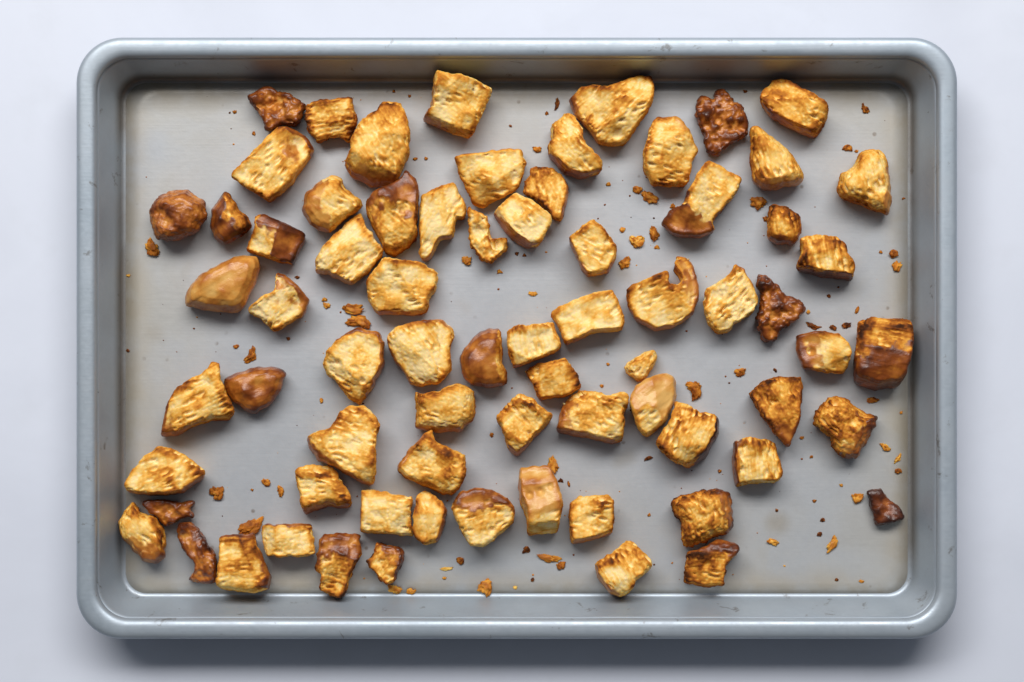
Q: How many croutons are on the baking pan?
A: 72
